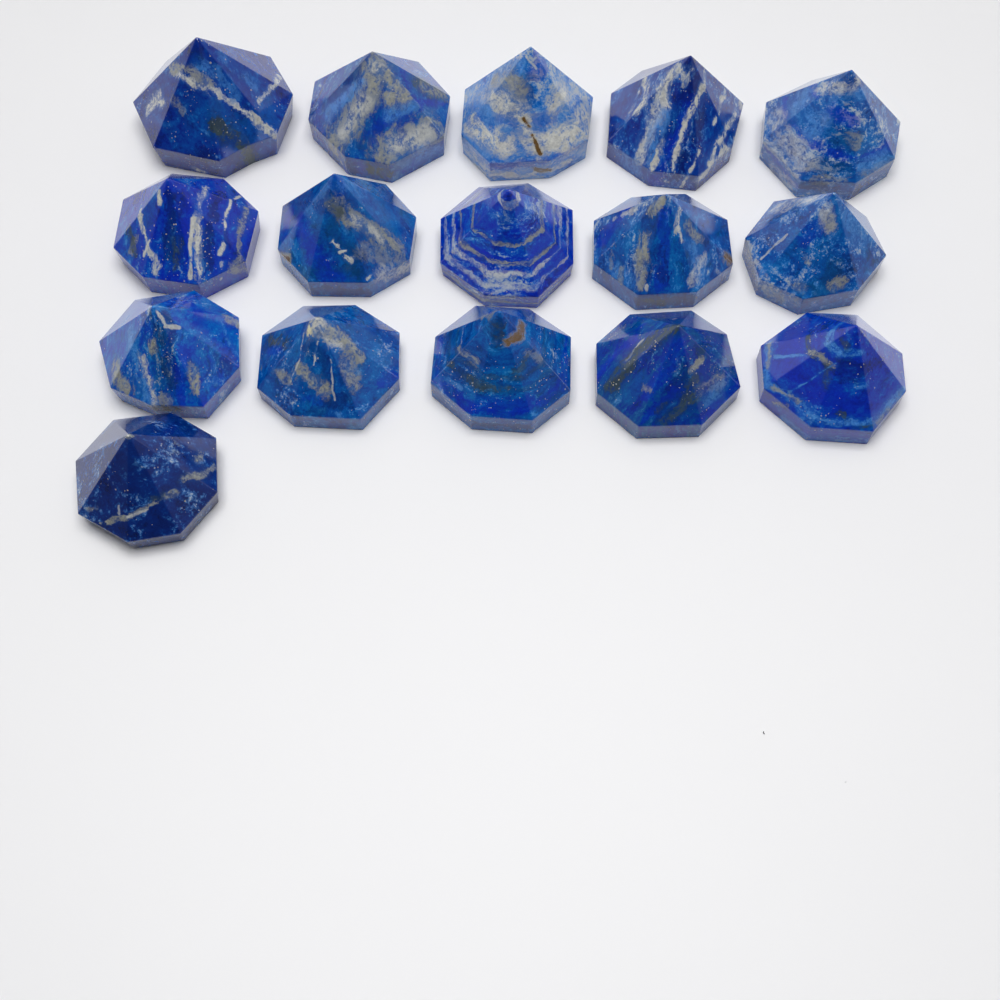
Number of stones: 16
